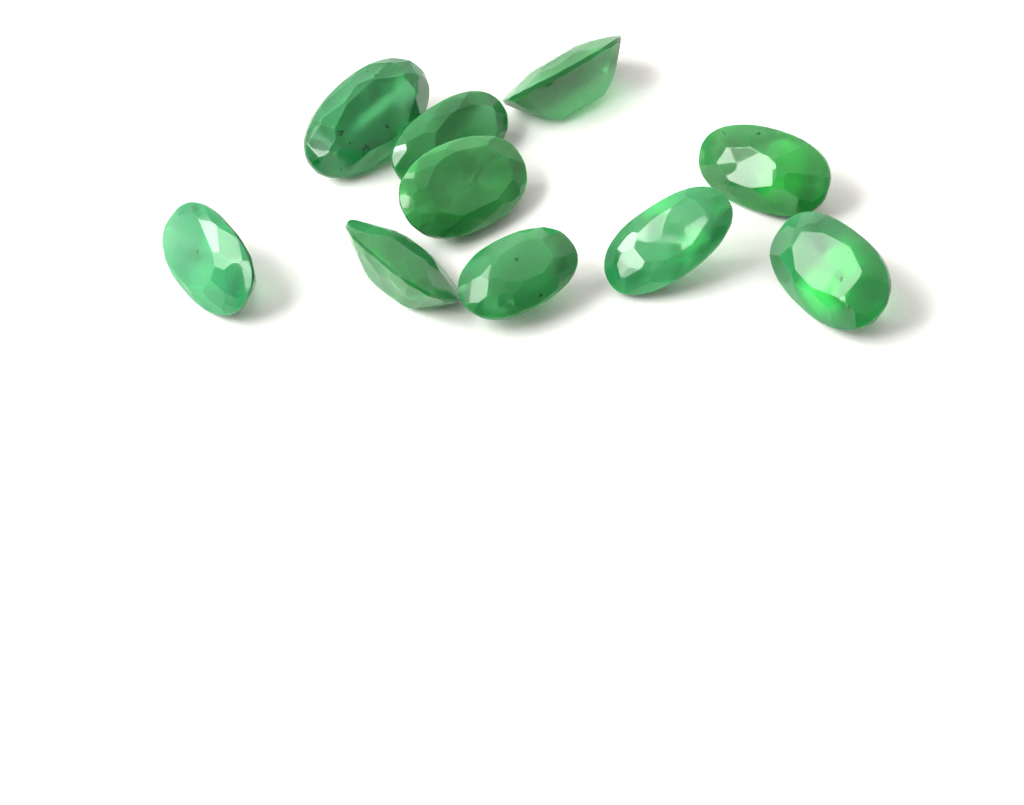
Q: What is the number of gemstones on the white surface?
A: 10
